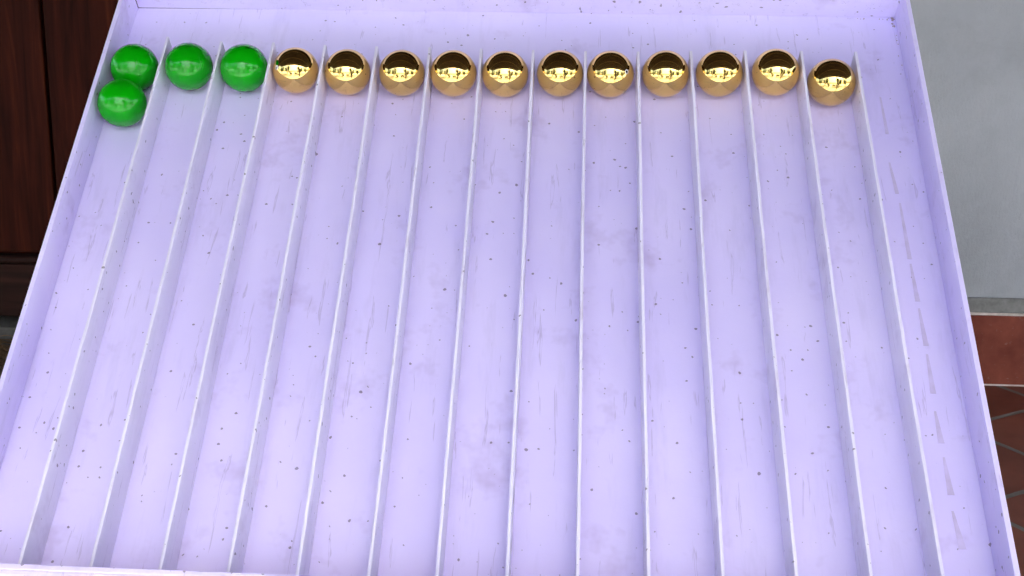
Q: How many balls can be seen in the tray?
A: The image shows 15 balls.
